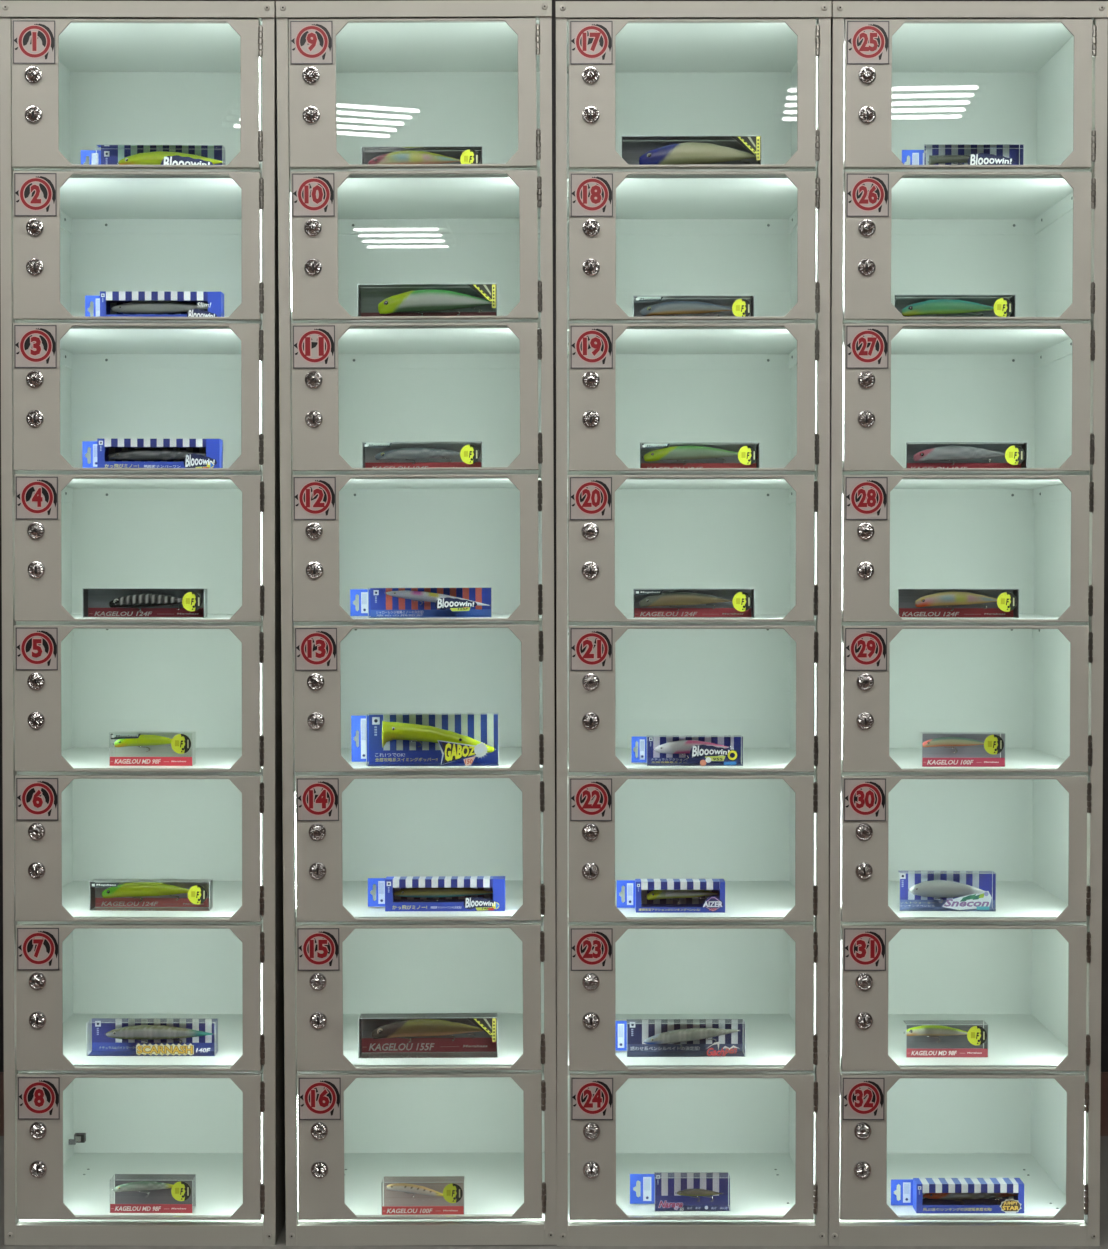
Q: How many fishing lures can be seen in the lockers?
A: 32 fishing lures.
